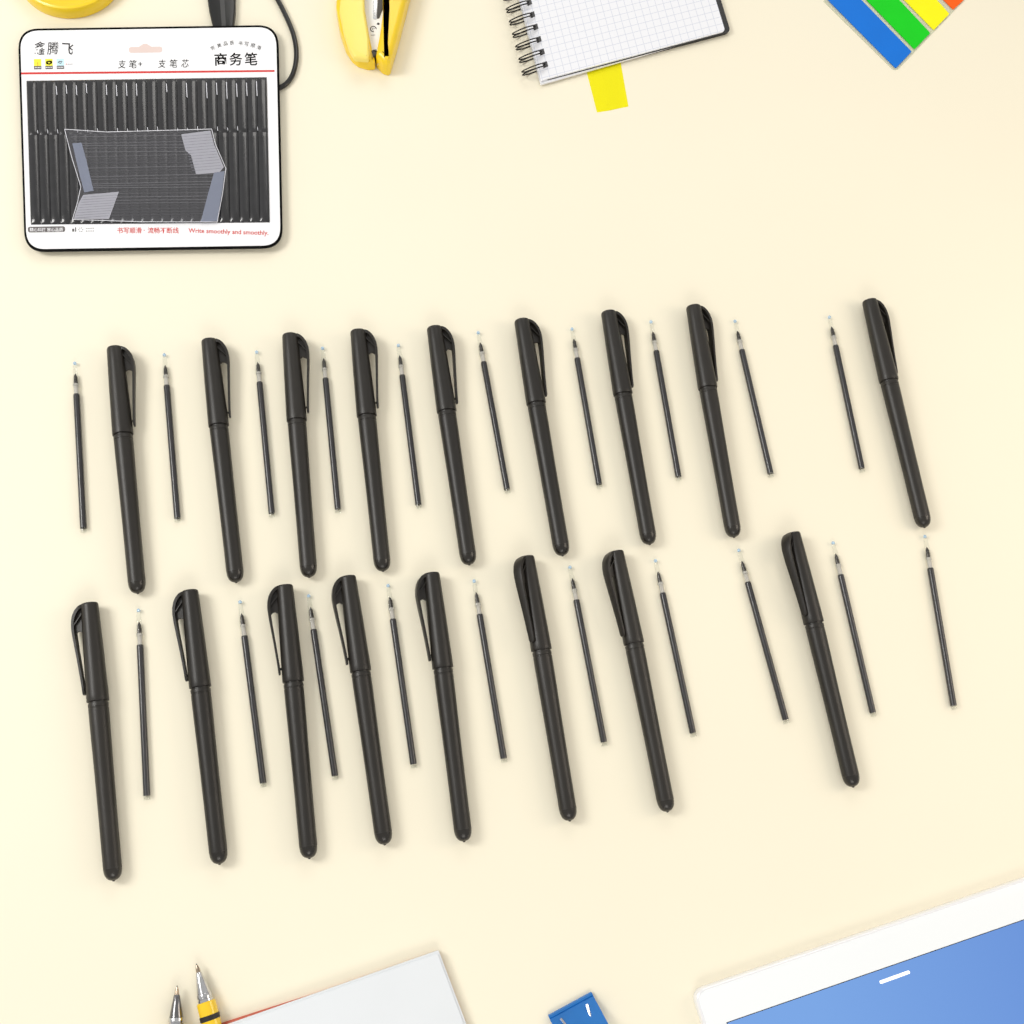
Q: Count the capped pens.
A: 17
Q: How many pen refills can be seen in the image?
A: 20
